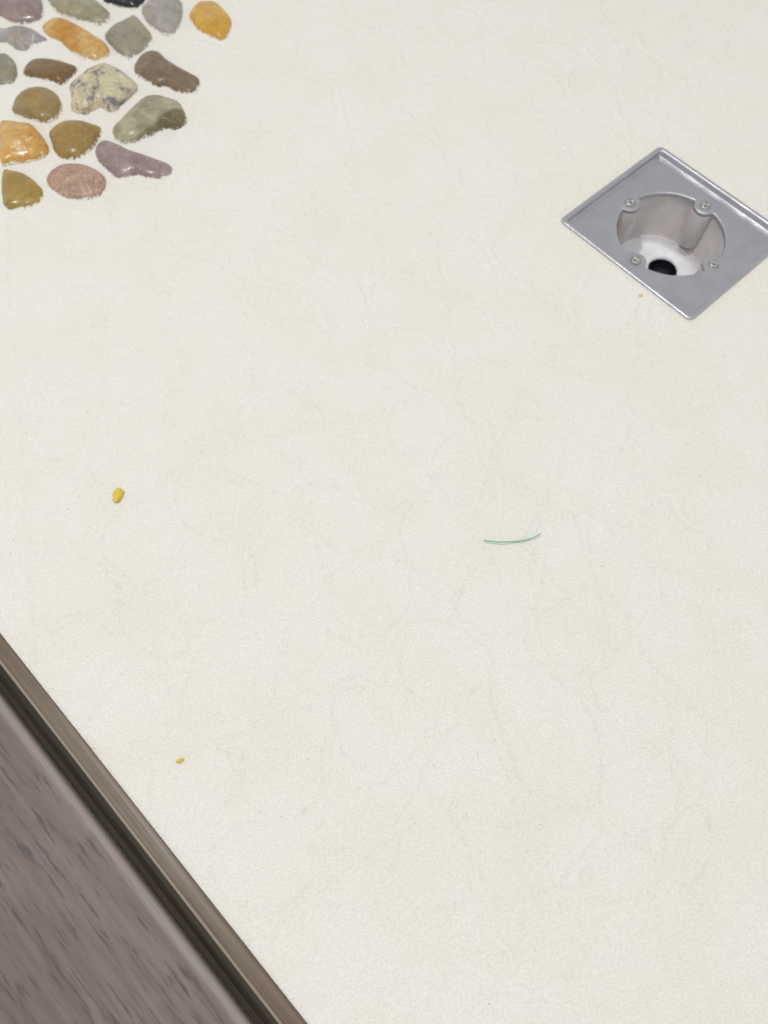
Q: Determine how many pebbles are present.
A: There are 19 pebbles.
